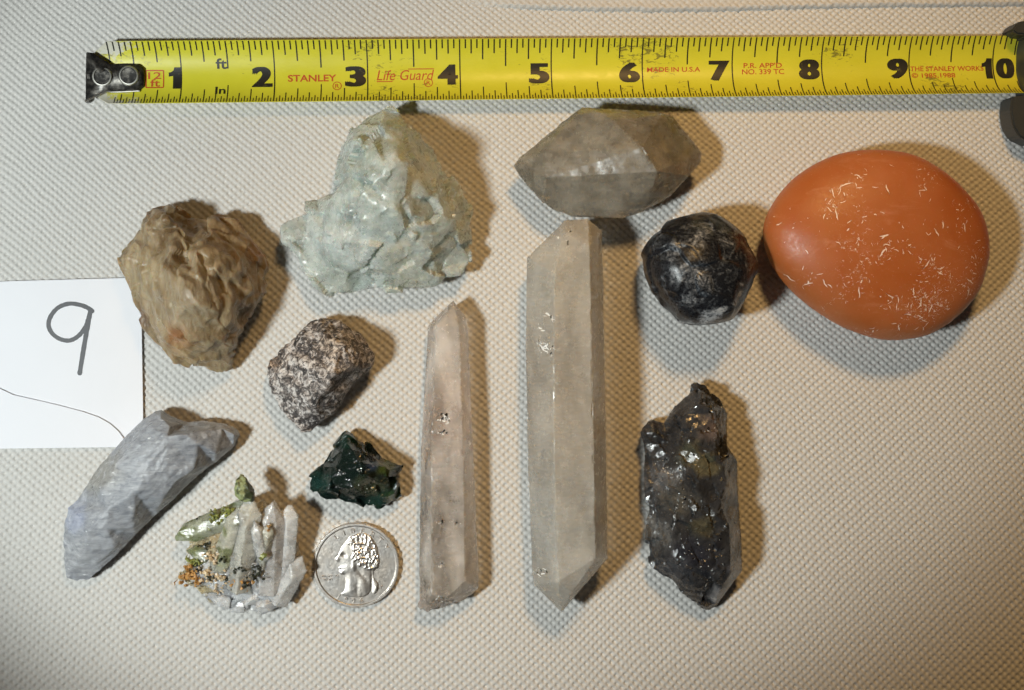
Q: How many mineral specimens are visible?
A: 12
